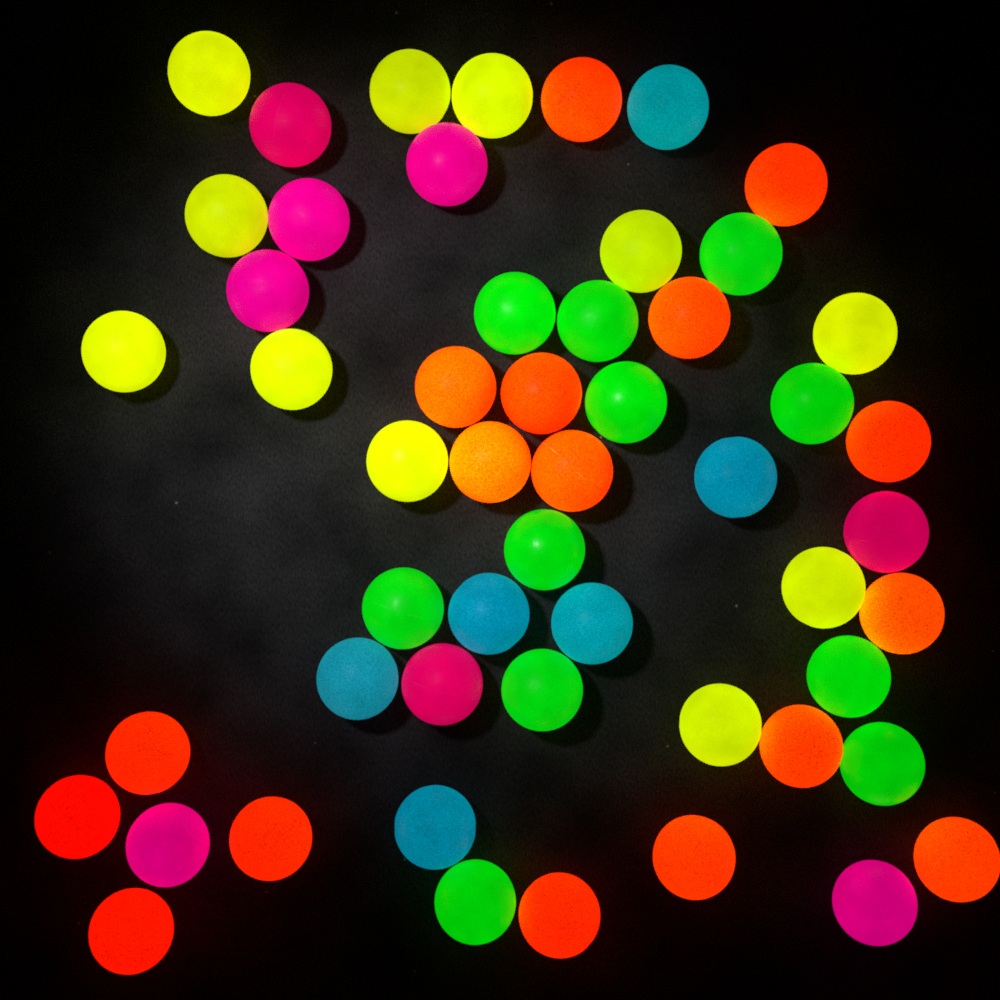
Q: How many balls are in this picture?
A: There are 53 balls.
